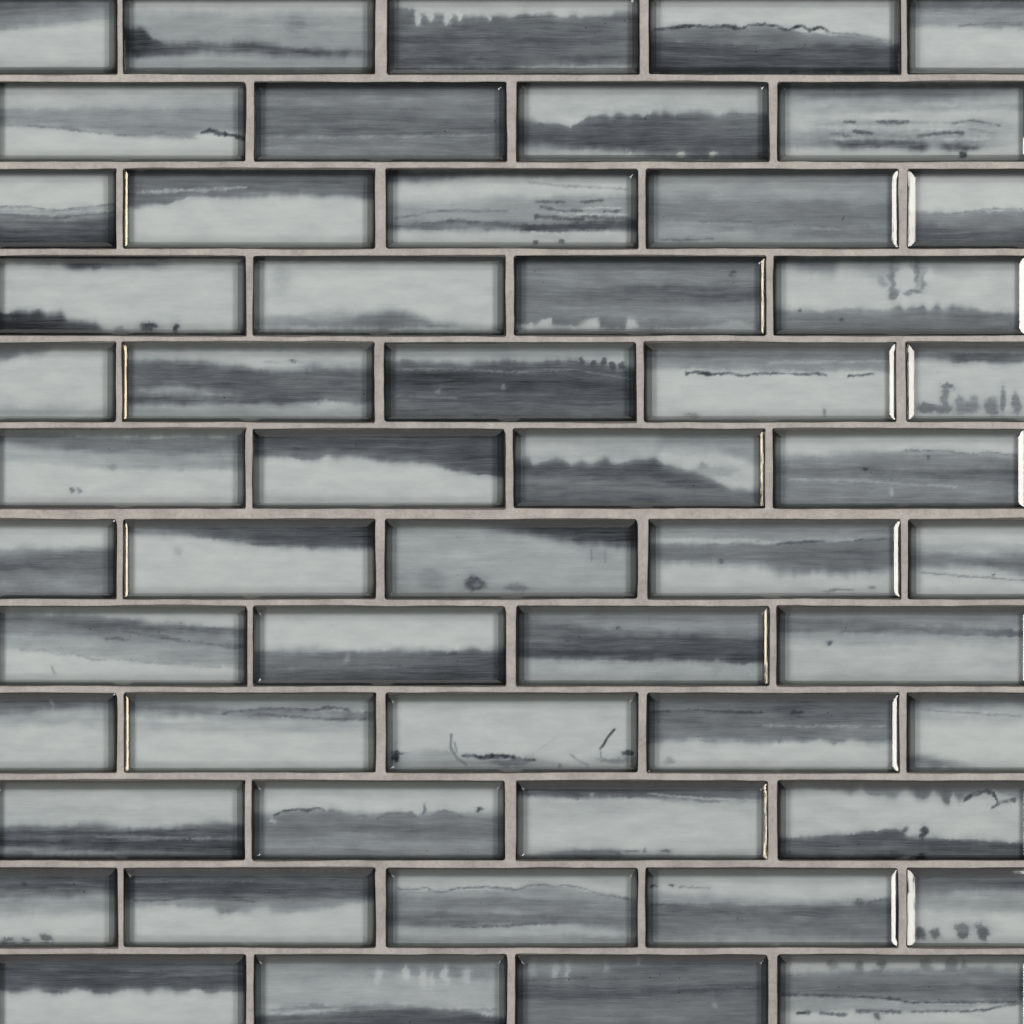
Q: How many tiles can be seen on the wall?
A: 54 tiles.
